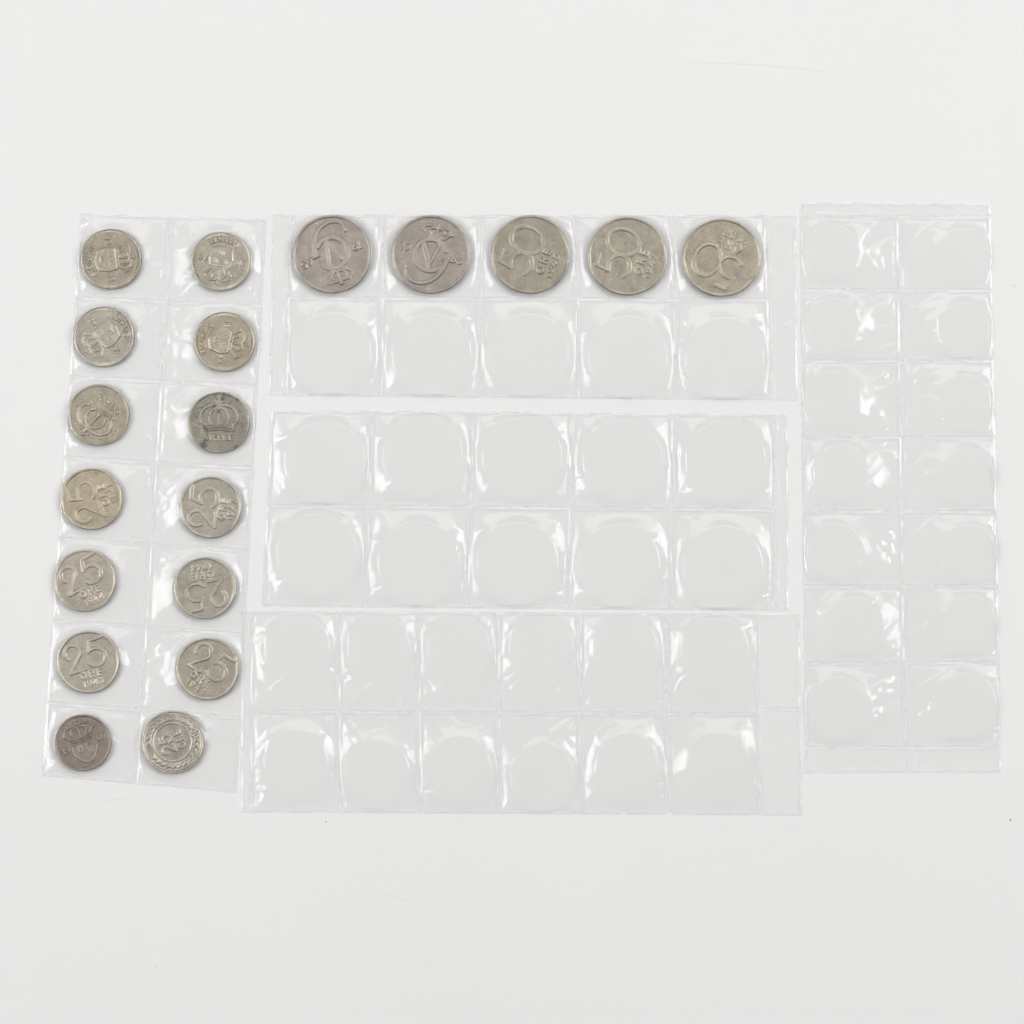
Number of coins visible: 19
